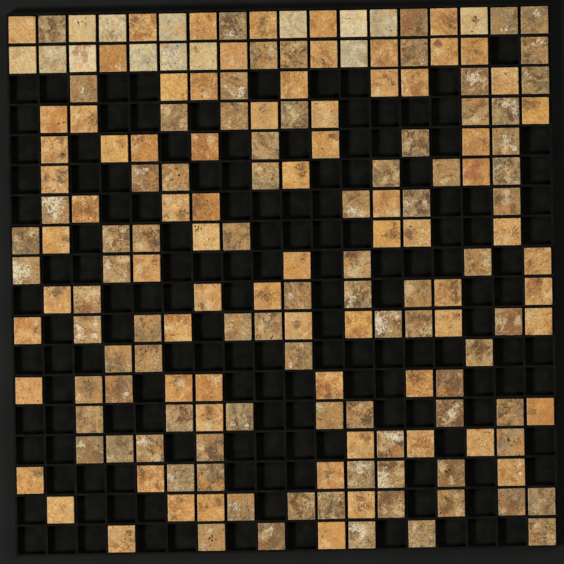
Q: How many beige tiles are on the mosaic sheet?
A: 14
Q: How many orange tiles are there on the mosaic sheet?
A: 75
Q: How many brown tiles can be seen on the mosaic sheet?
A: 87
